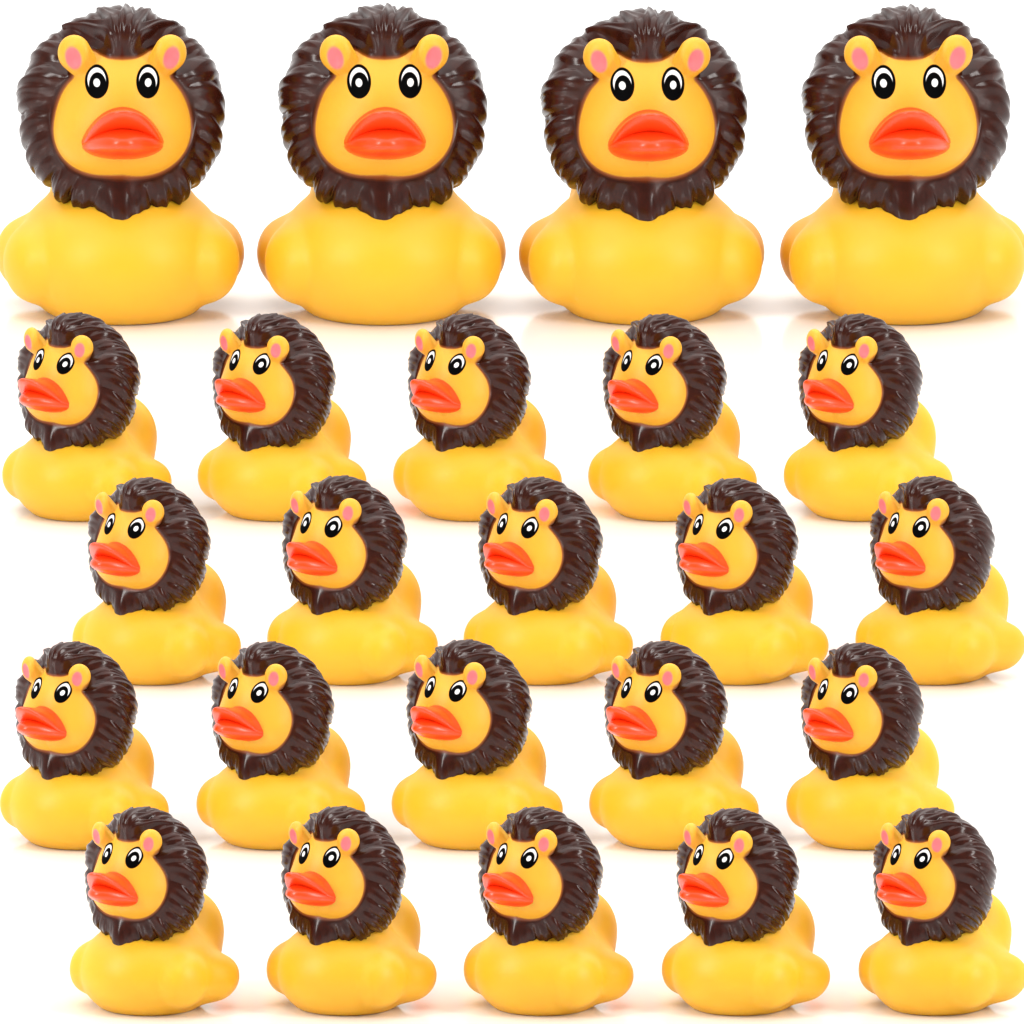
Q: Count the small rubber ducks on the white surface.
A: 20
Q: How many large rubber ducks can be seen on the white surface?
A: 4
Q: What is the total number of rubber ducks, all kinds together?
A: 24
